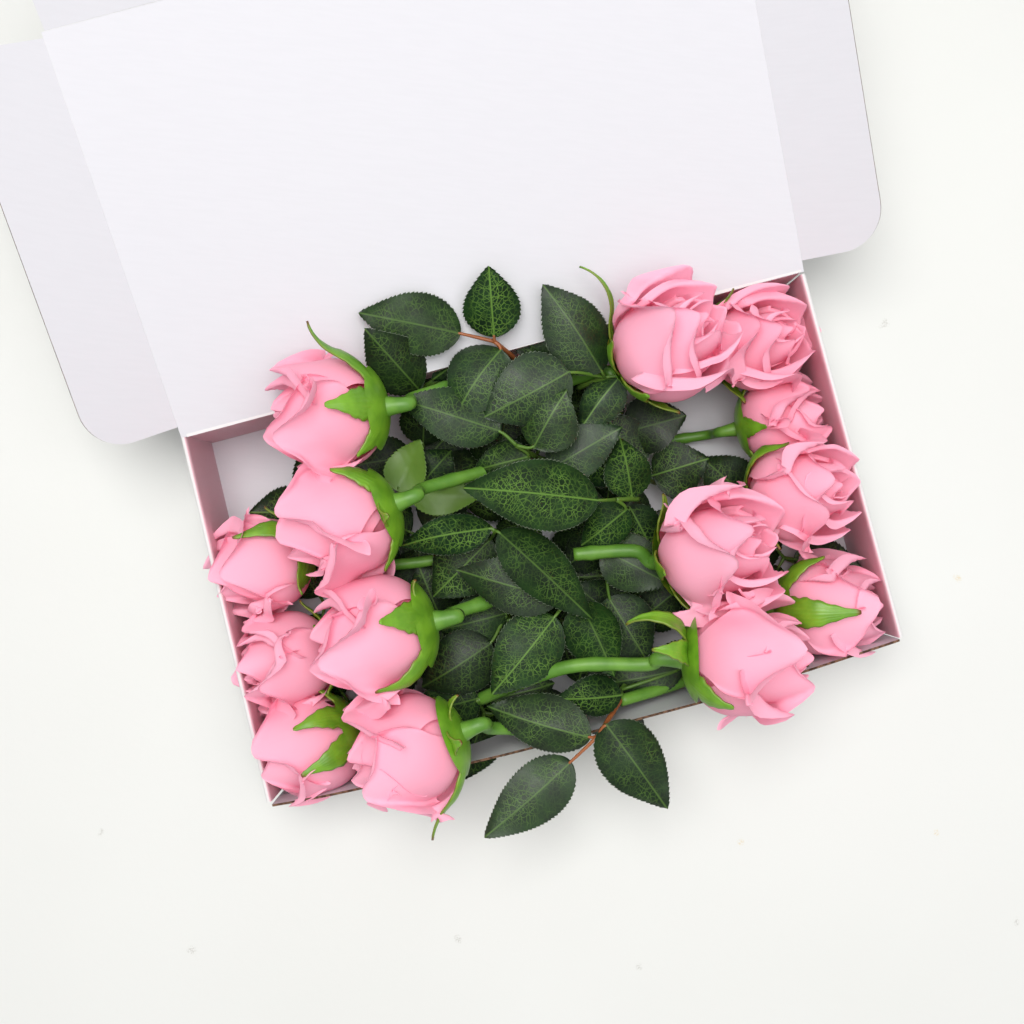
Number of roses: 14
